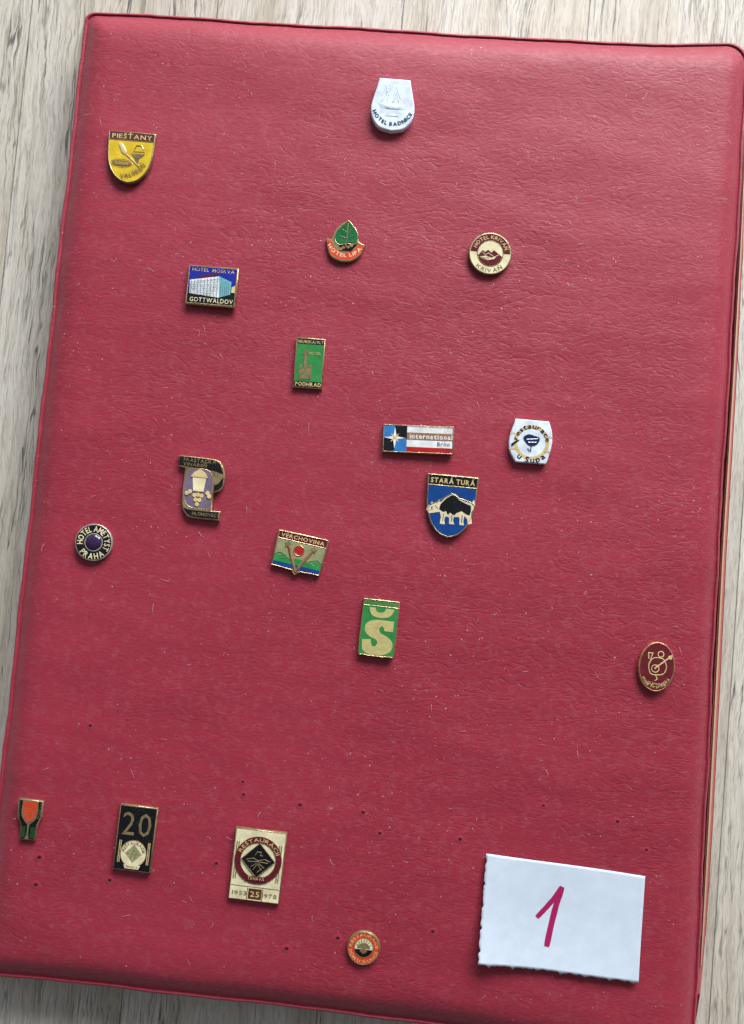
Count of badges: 18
